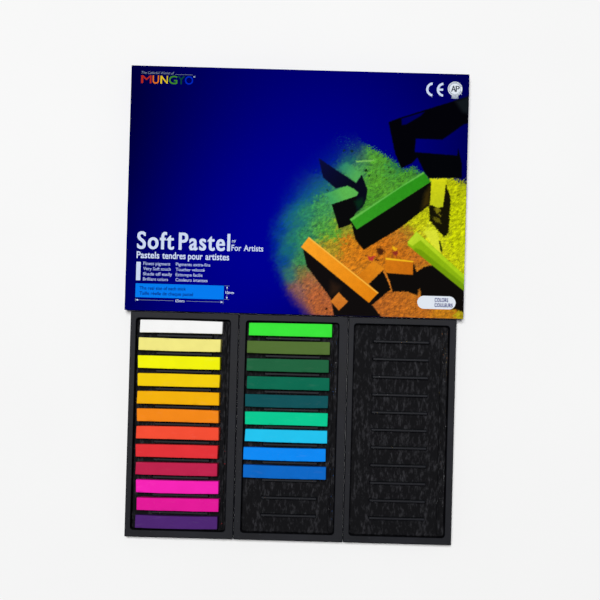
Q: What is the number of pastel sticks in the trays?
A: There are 21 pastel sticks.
